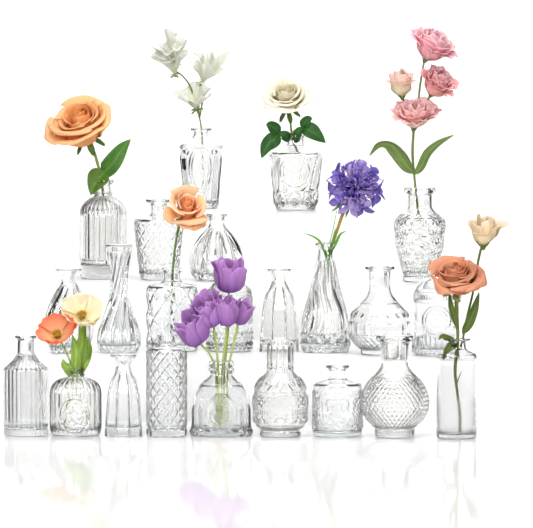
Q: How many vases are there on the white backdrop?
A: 23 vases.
